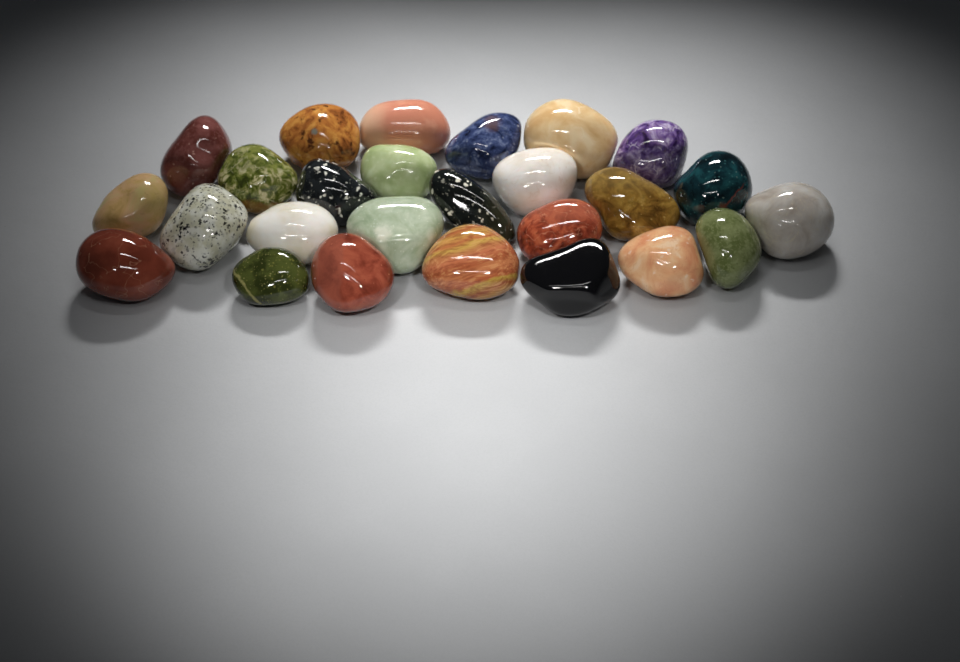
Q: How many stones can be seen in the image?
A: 26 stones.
